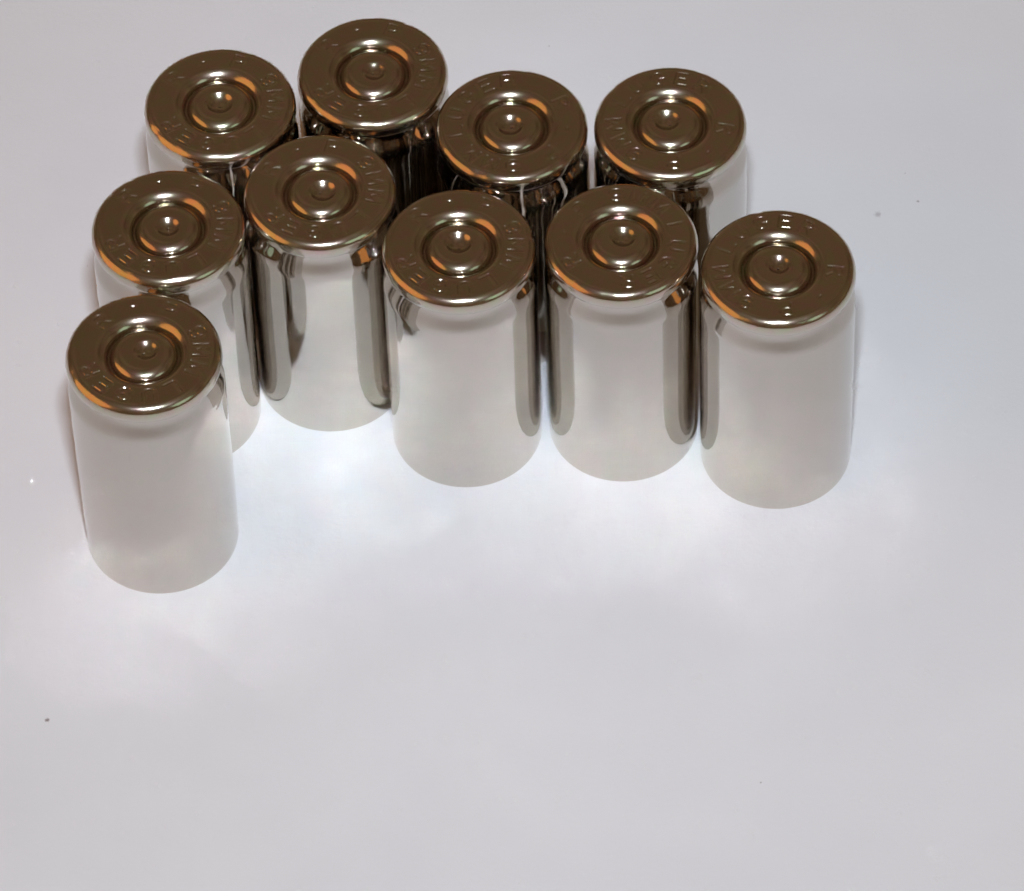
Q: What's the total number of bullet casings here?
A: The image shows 10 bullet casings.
